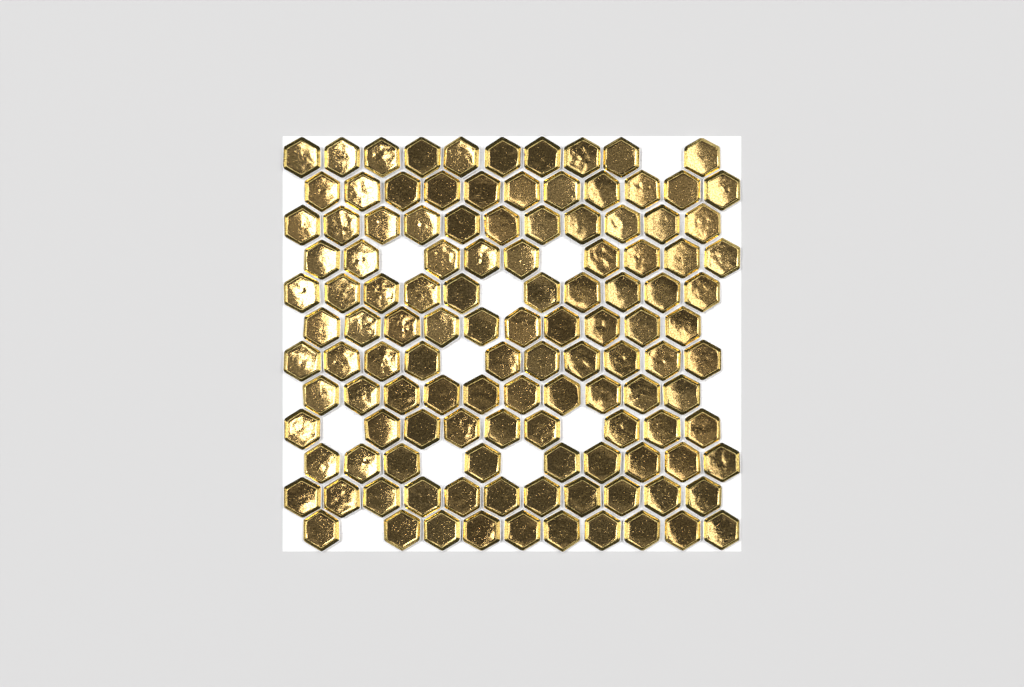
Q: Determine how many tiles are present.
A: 120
